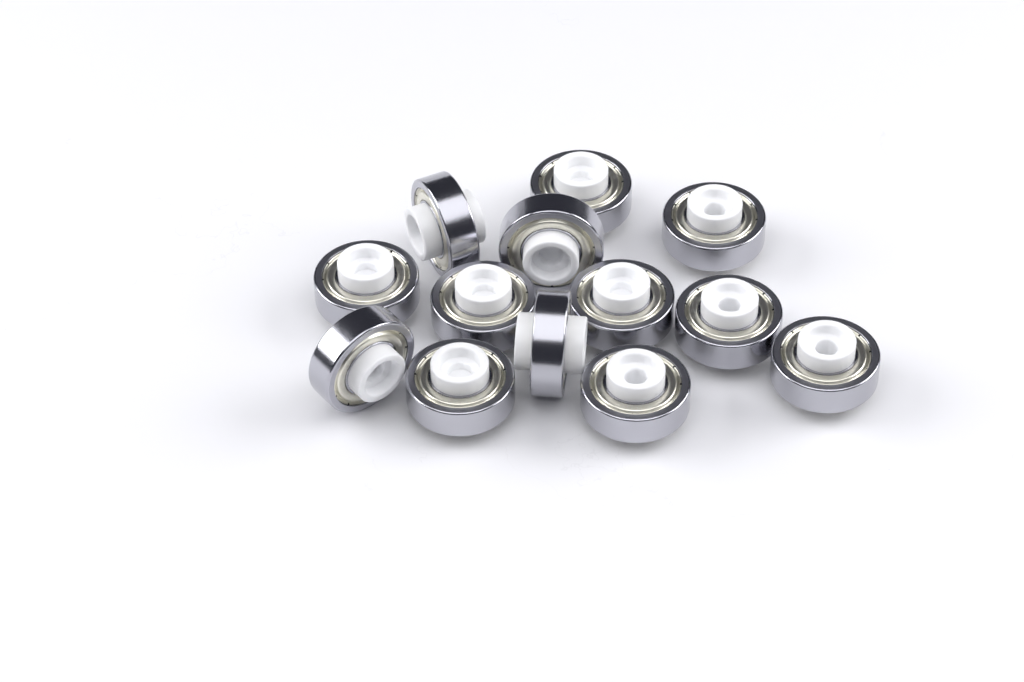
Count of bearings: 13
